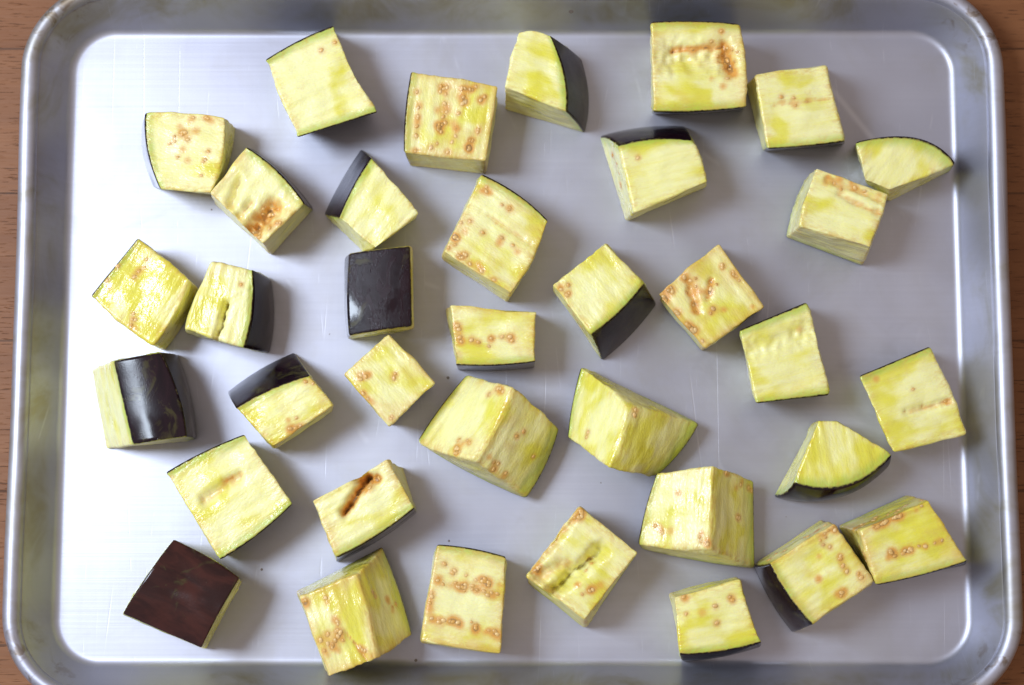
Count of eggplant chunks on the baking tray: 36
